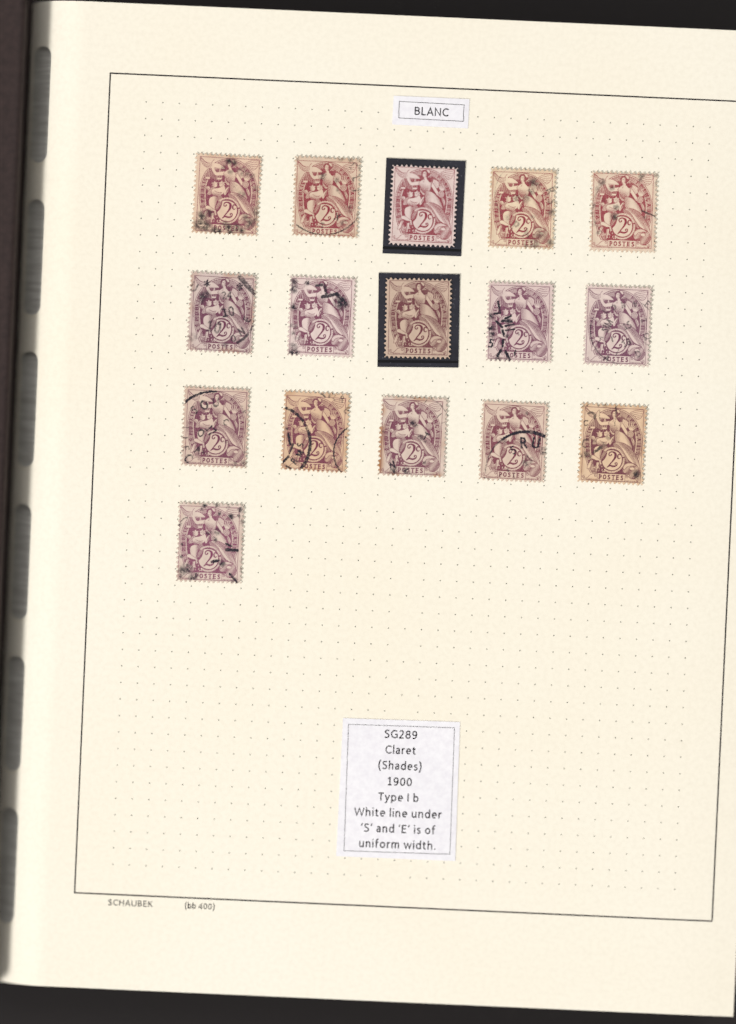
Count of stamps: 16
